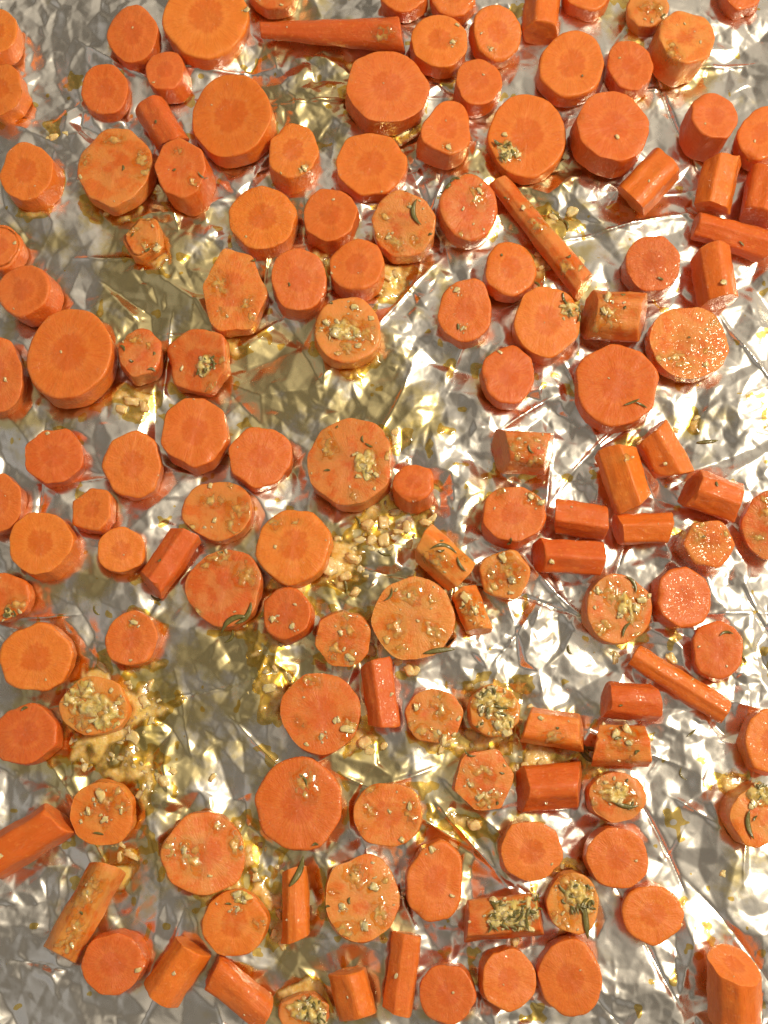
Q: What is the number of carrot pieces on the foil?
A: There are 138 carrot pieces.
